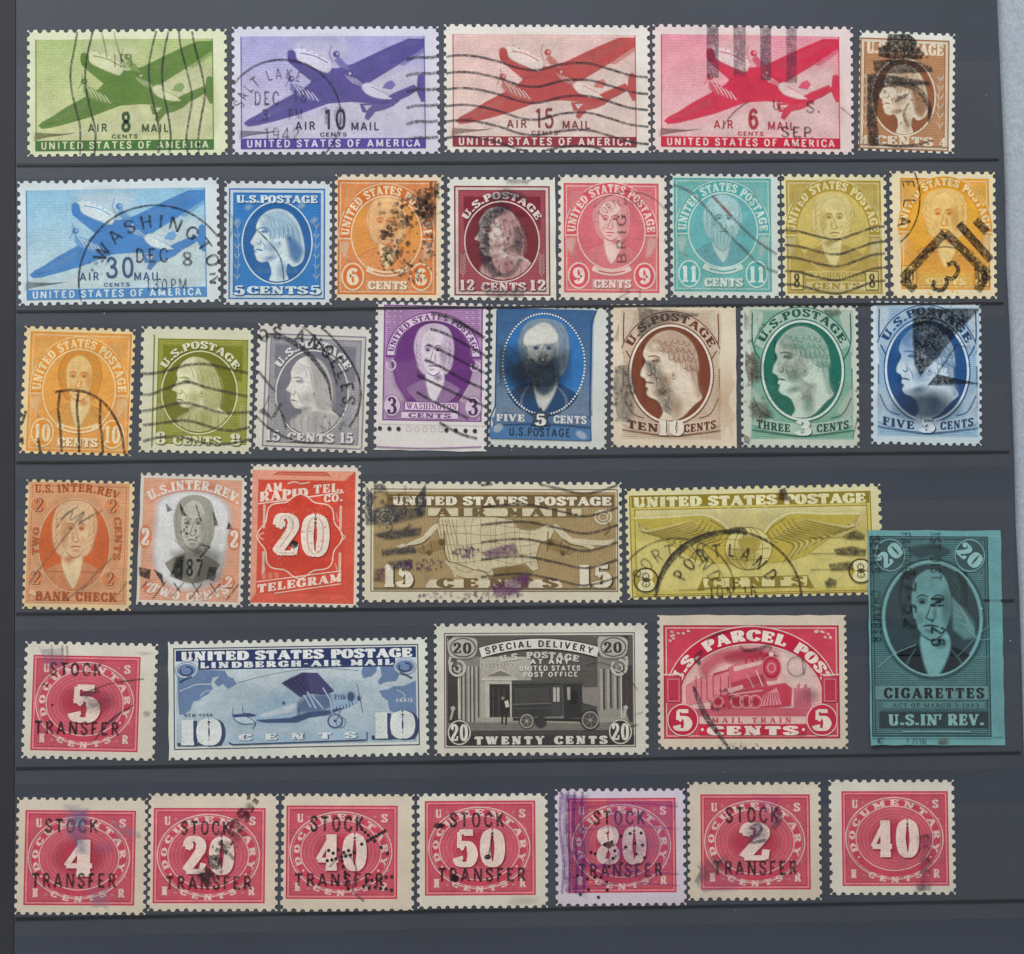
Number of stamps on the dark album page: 38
